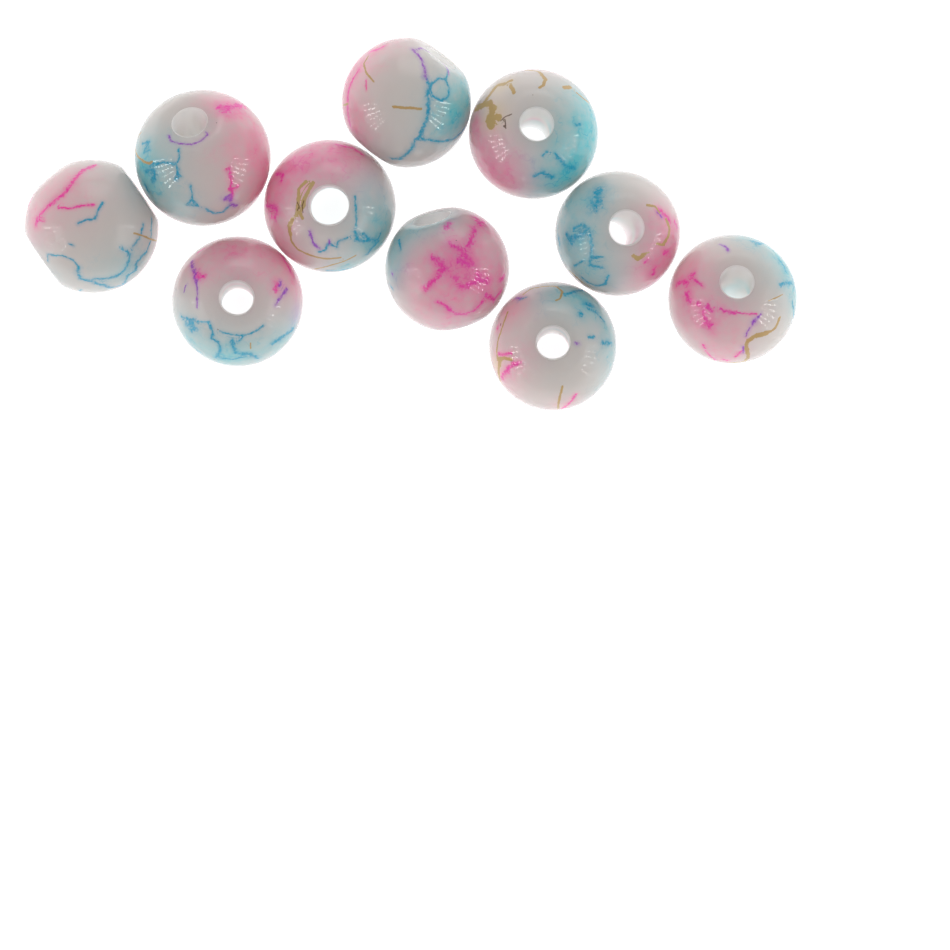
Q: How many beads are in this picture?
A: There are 10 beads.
